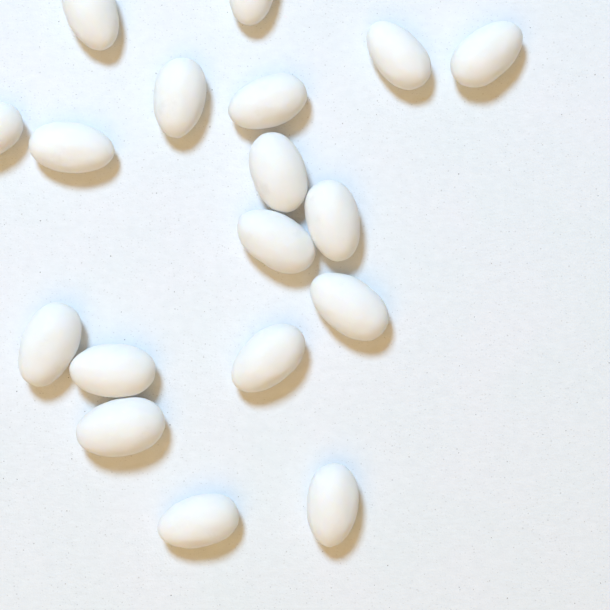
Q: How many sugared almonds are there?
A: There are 18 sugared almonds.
